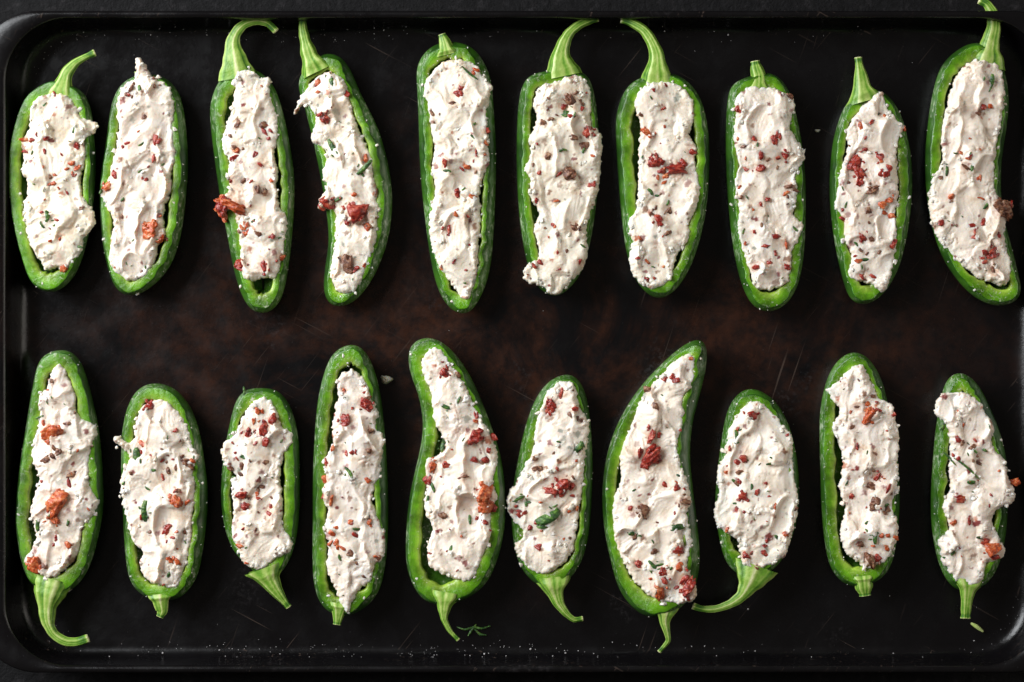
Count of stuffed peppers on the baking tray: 20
